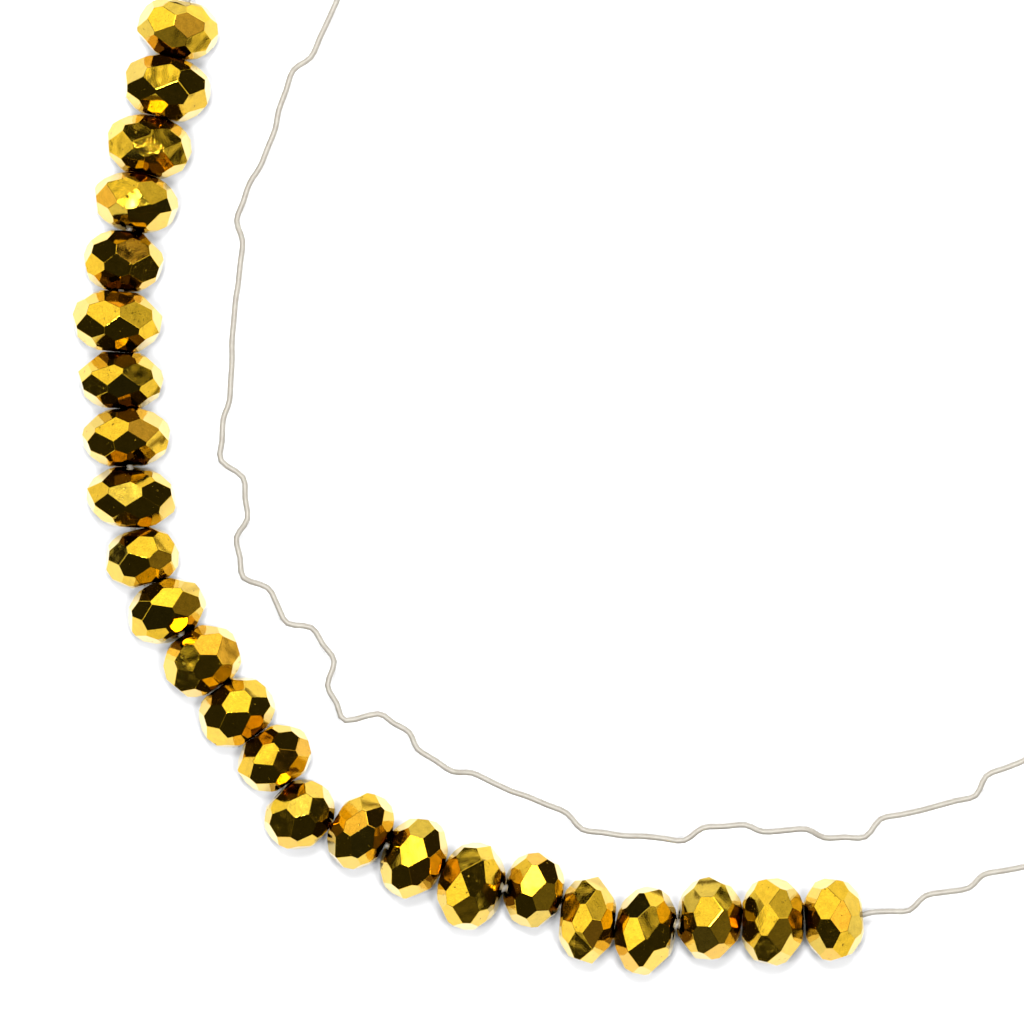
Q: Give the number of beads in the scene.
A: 24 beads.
